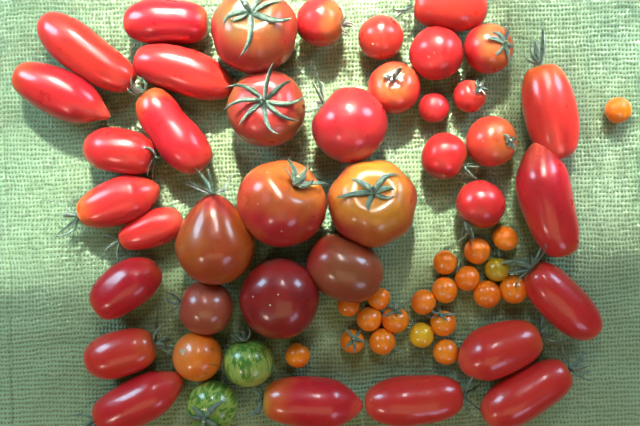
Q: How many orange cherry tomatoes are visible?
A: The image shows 18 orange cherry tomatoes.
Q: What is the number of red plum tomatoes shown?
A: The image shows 19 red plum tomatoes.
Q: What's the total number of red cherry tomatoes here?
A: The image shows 10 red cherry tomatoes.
